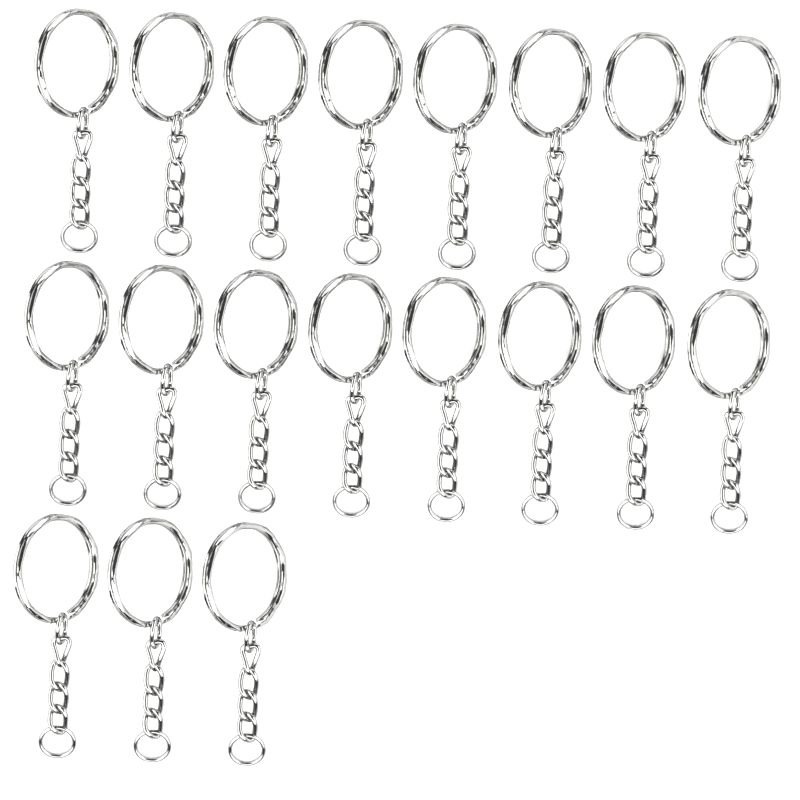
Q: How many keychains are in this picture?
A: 19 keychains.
